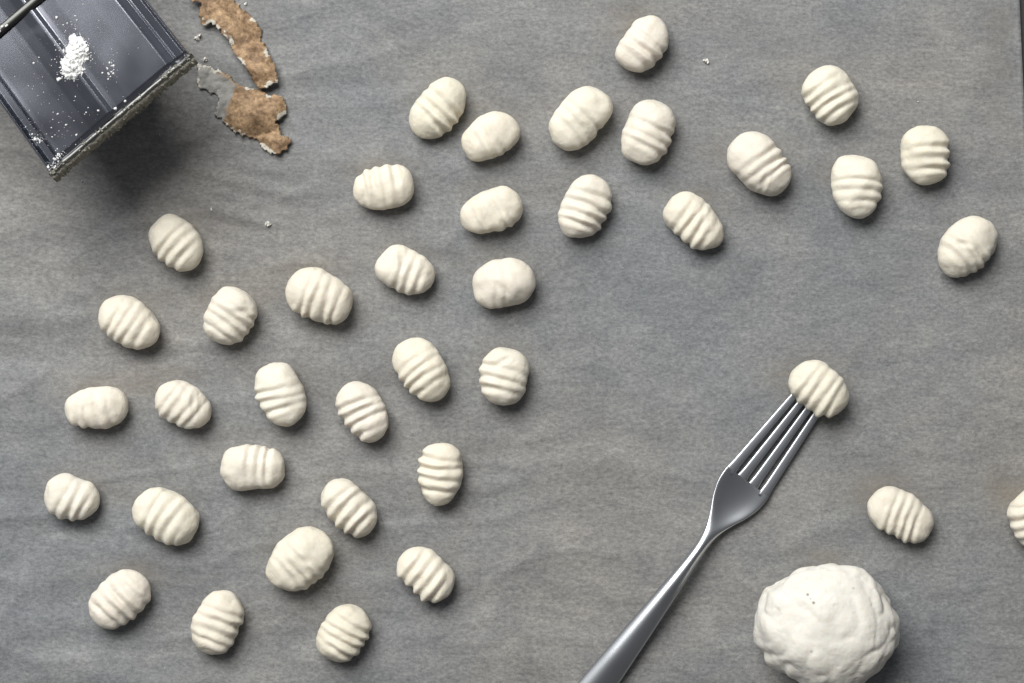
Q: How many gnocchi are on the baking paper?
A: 39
